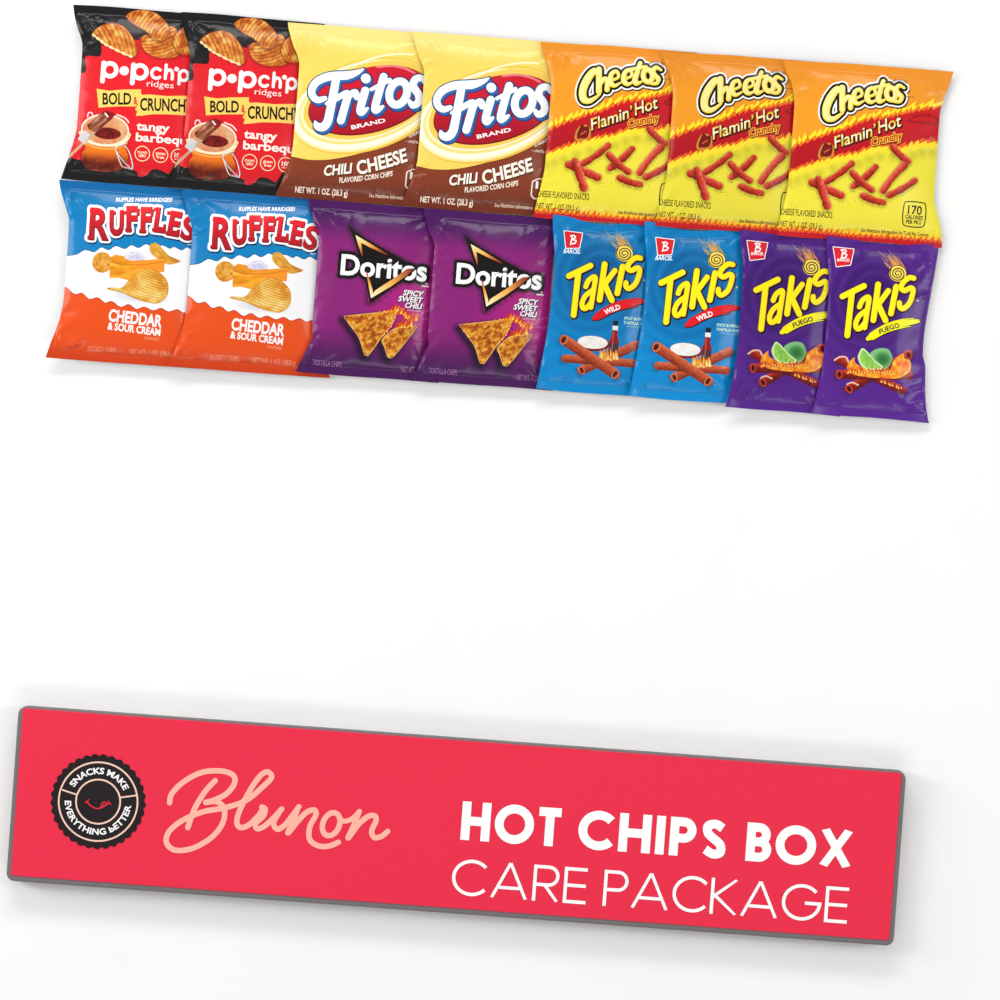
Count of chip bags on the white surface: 15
